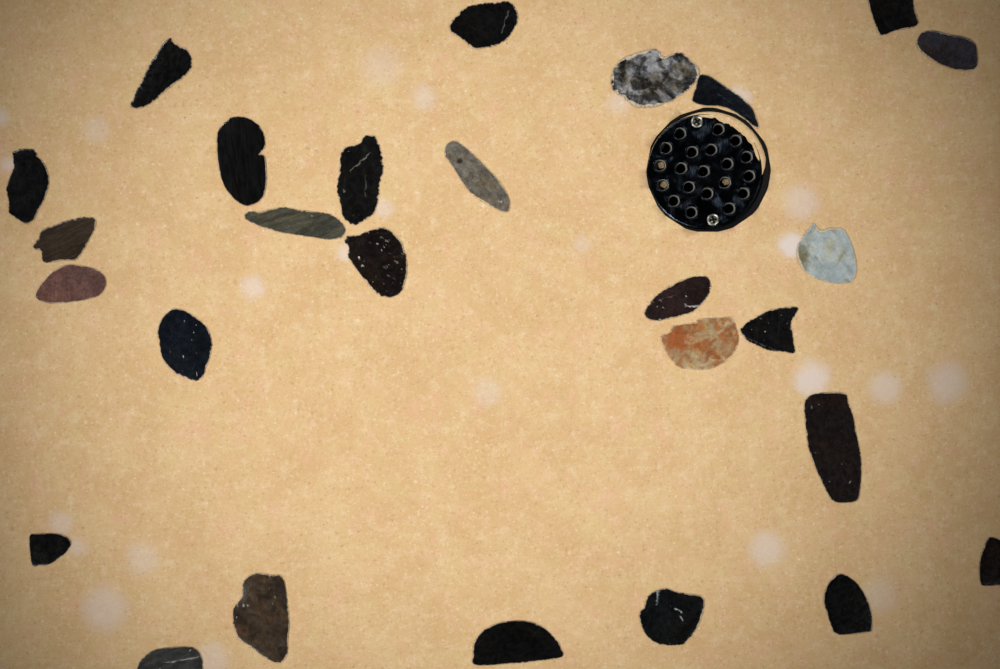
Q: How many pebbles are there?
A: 27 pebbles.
